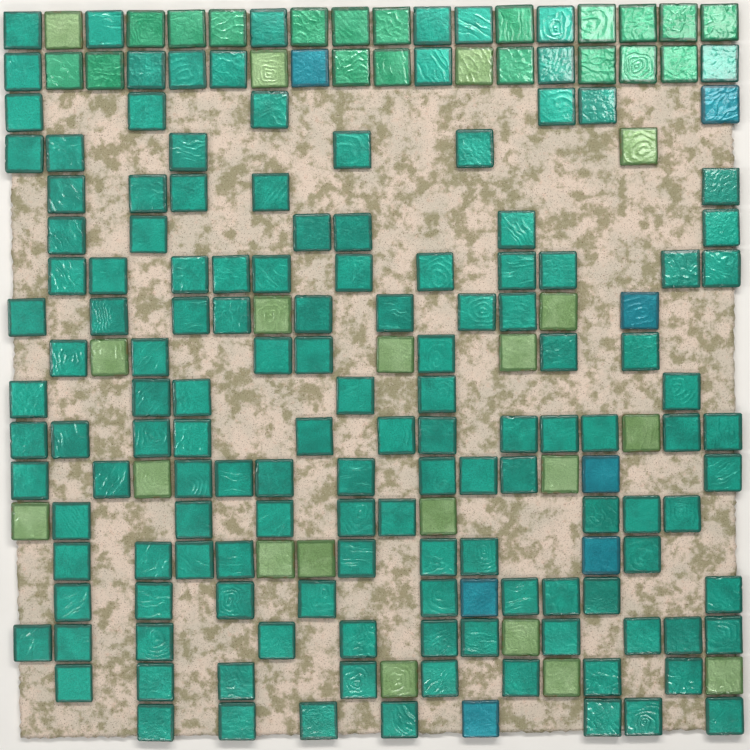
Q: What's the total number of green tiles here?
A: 19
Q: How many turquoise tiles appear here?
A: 139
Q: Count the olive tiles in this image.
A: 20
